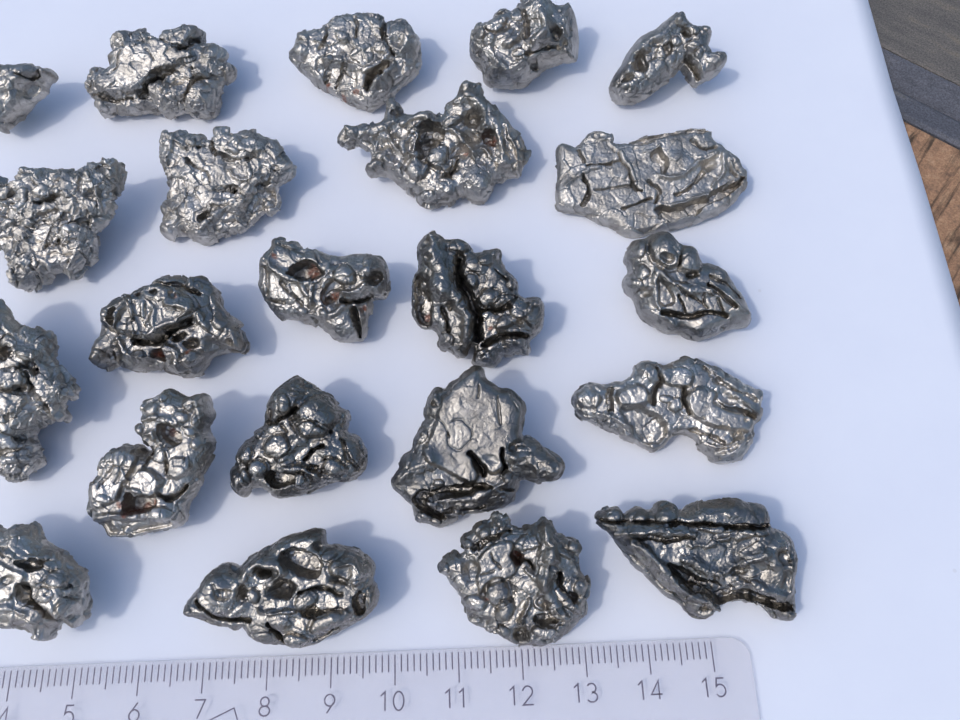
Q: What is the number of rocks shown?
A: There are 22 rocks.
